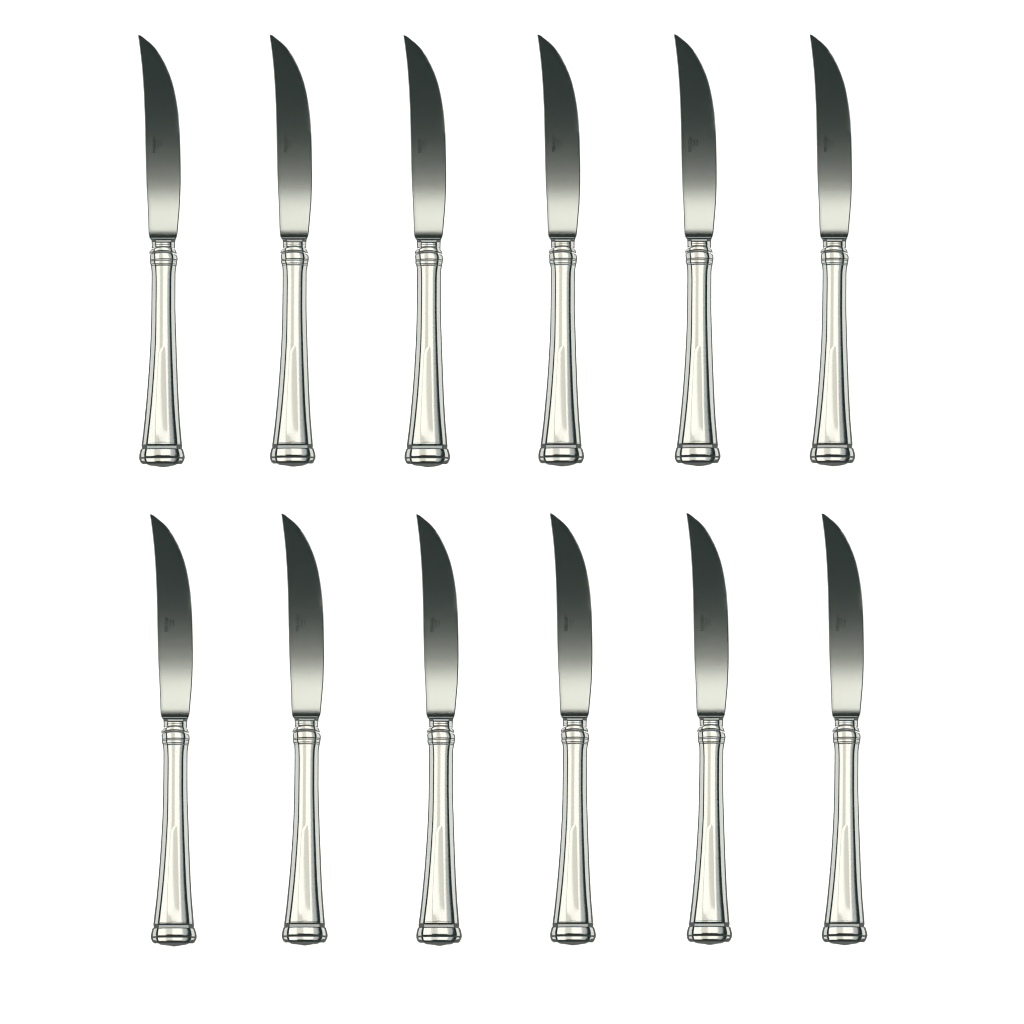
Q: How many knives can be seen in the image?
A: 12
